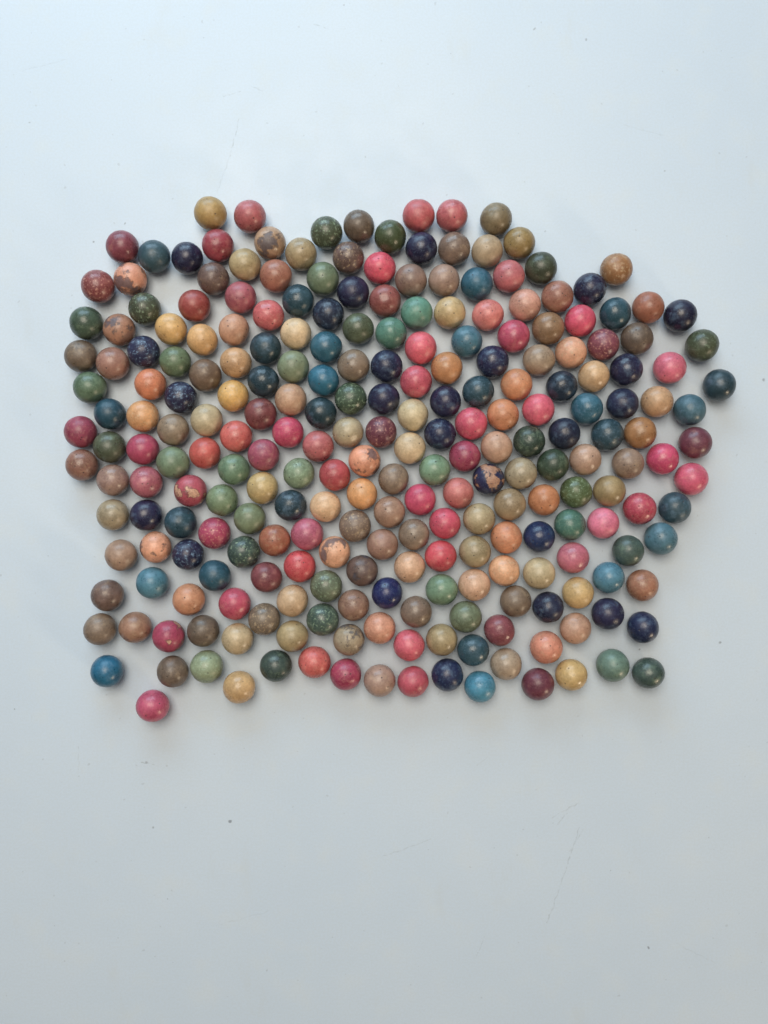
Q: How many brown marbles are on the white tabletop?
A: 104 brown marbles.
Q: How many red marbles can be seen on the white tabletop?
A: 57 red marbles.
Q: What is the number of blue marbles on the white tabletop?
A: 52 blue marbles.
